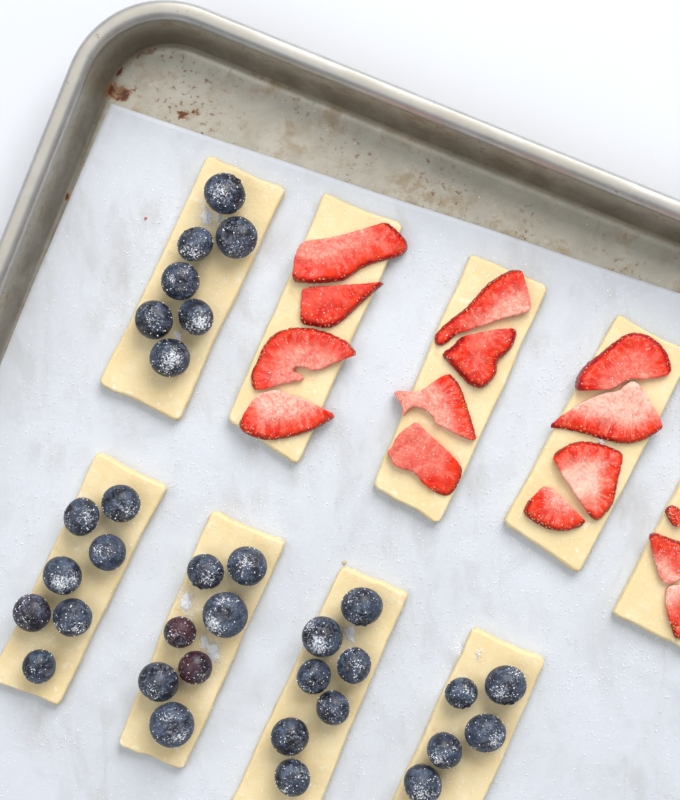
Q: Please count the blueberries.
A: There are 33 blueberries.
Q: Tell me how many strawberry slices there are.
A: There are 15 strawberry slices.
